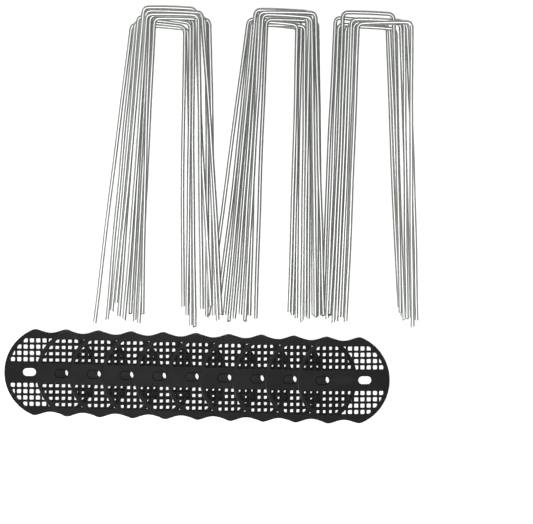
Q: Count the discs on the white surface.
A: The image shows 10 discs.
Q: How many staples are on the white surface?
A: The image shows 28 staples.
